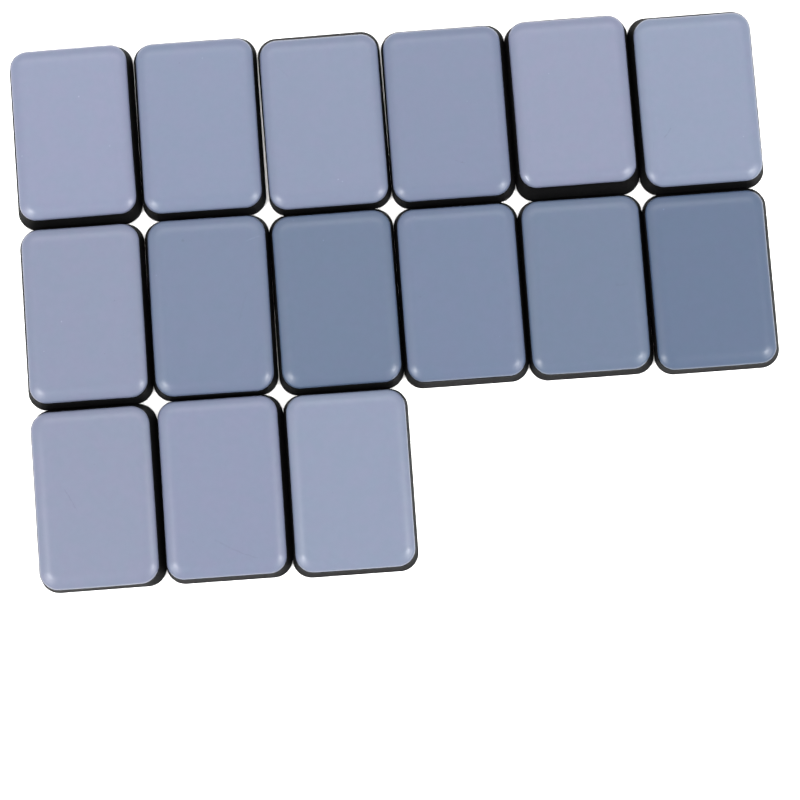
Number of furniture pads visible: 15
